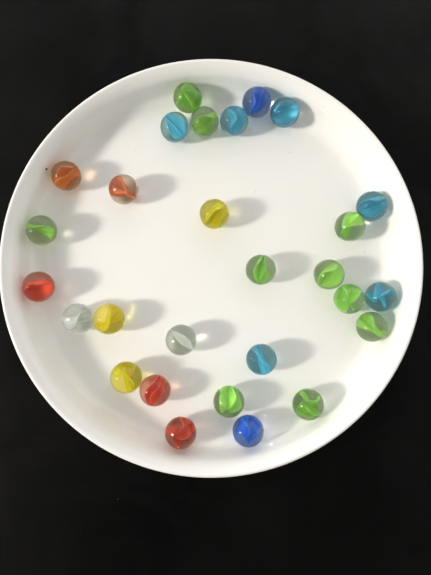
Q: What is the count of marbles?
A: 28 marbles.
